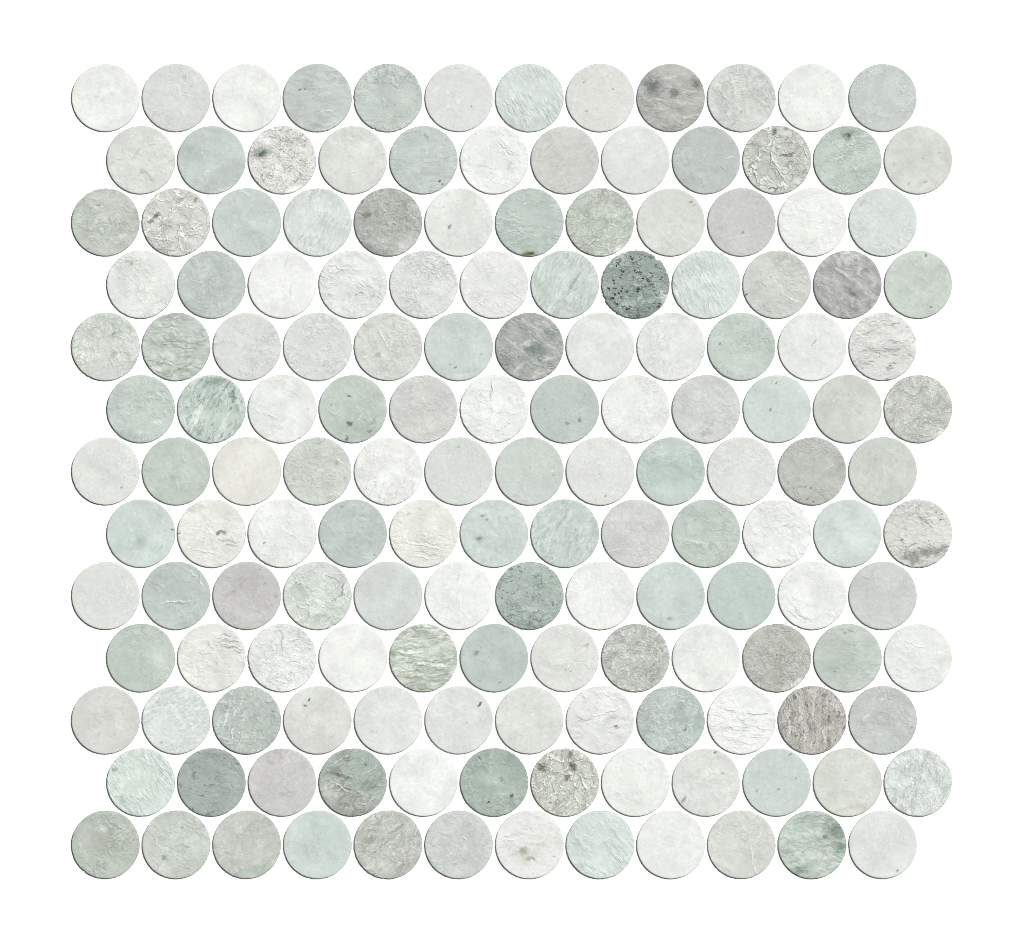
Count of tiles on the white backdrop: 156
